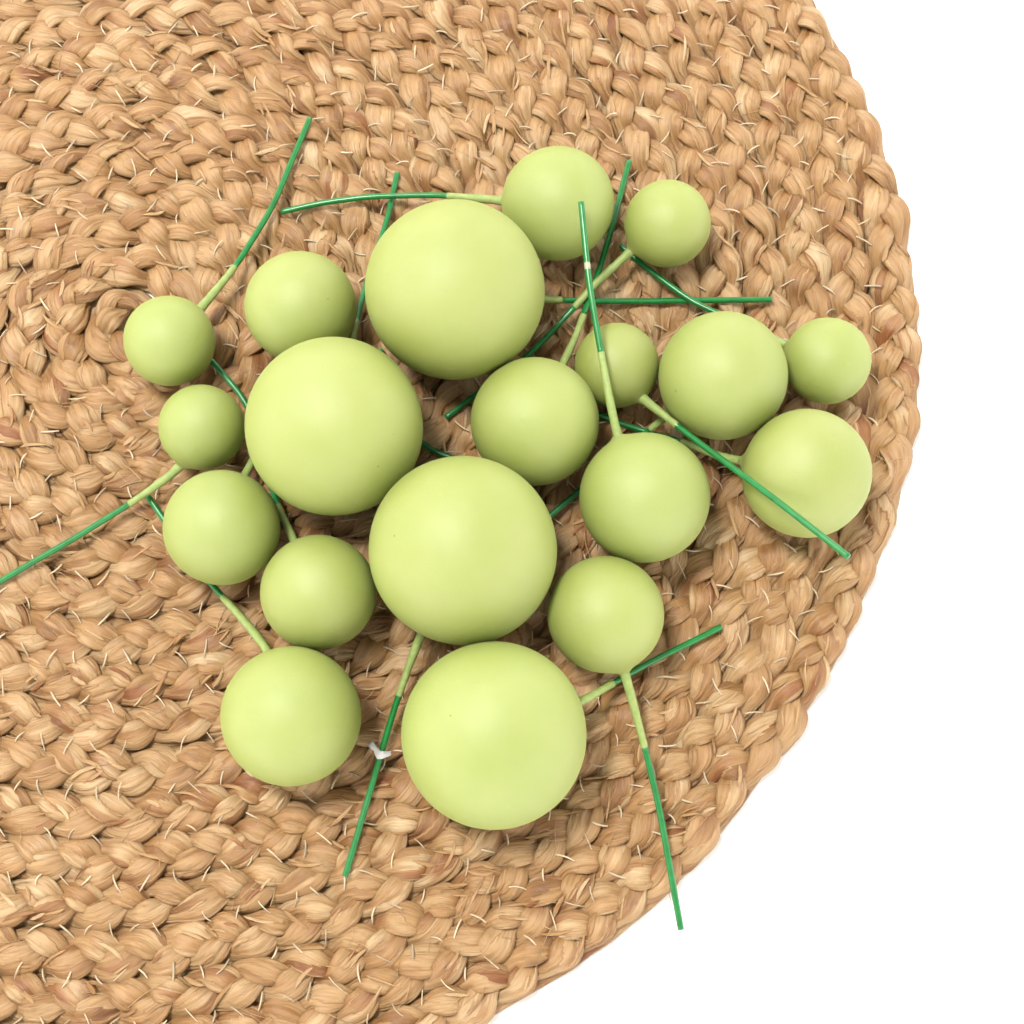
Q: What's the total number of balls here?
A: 19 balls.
